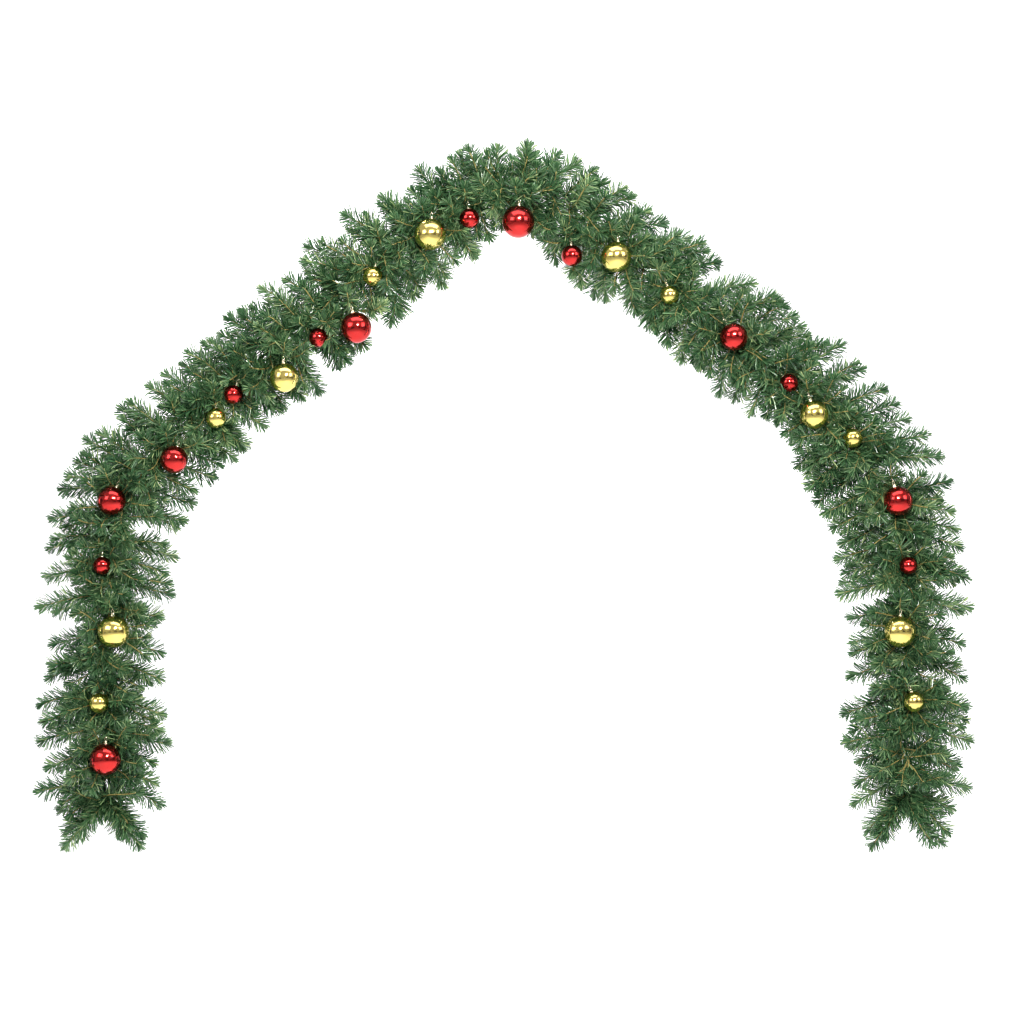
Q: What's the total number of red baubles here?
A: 14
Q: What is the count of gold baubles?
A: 12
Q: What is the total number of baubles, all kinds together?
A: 26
